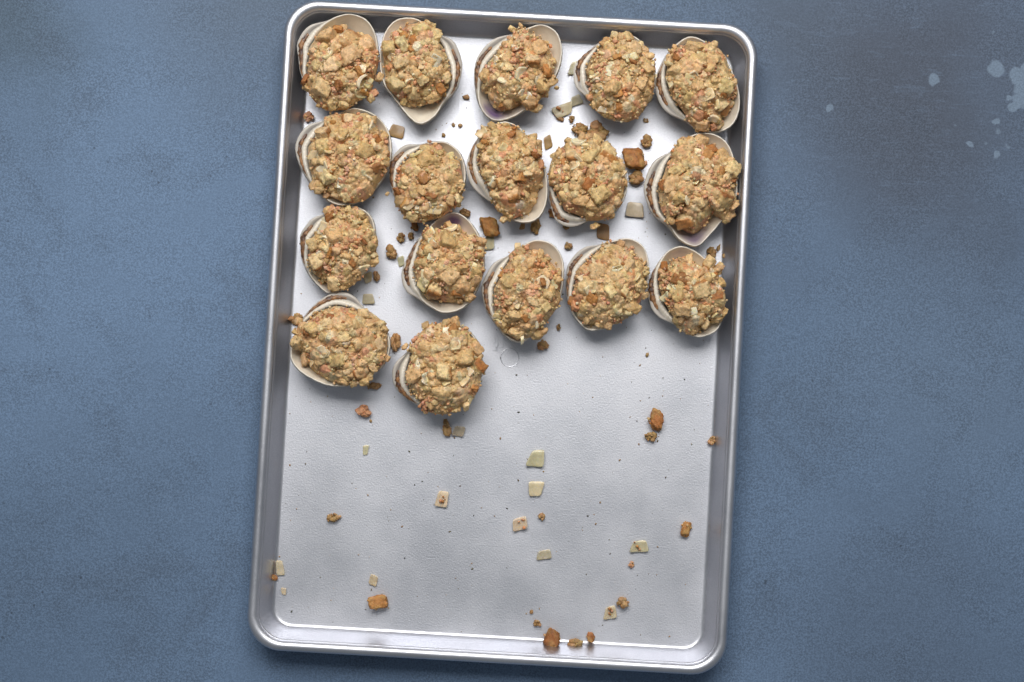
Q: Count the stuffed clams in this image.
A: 17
